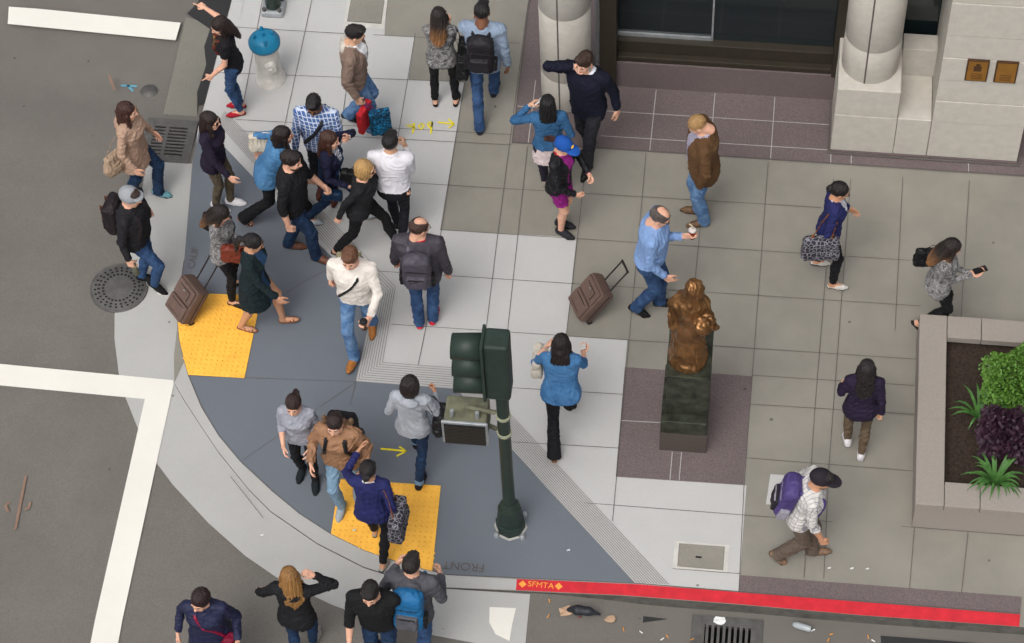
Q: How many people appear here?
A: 35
